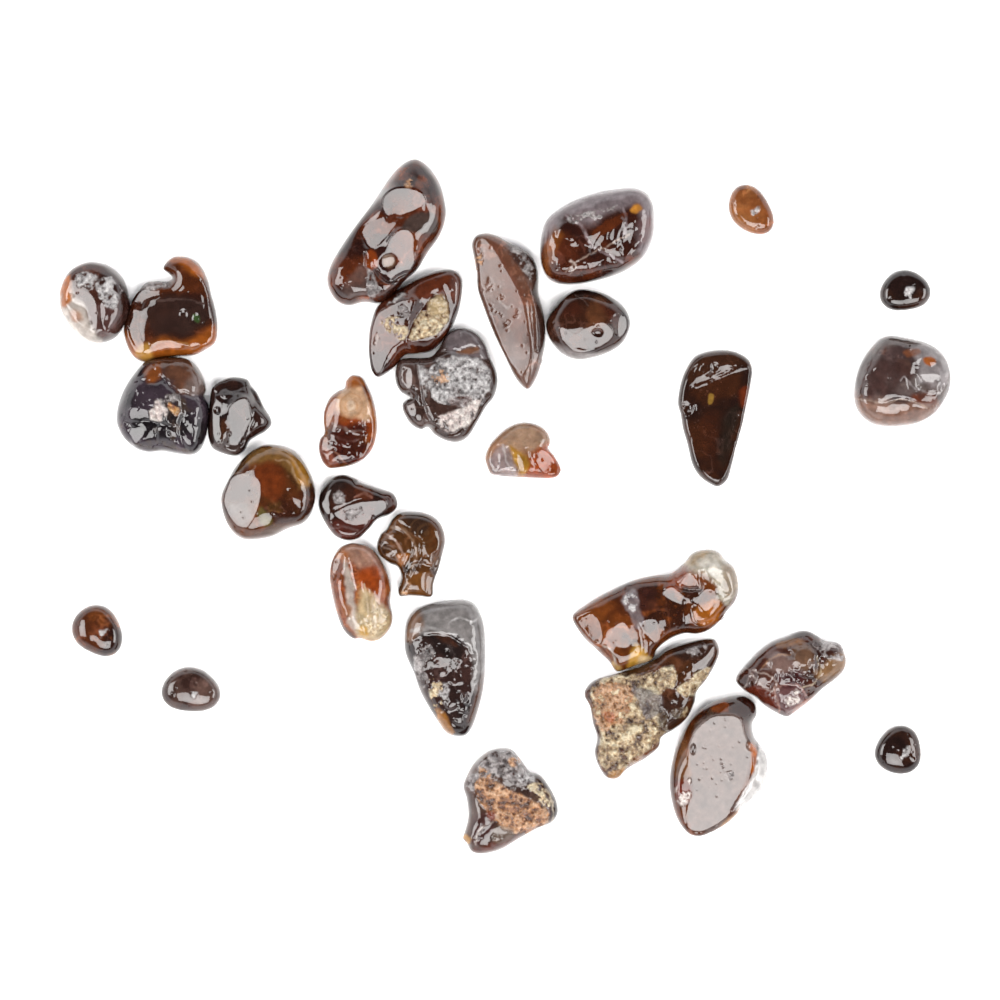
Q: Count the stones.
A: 29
